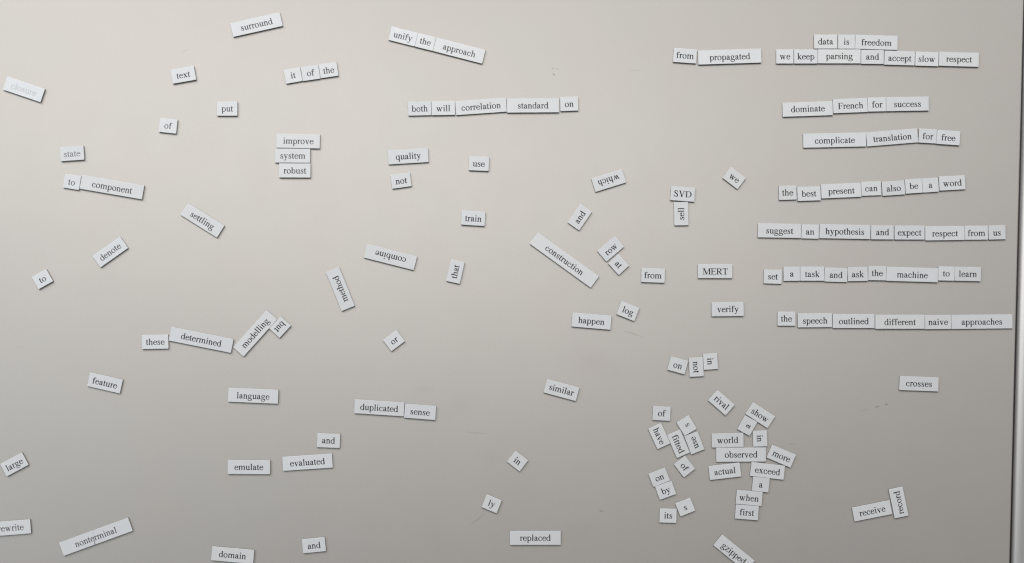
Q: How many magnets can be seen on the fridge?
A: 146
